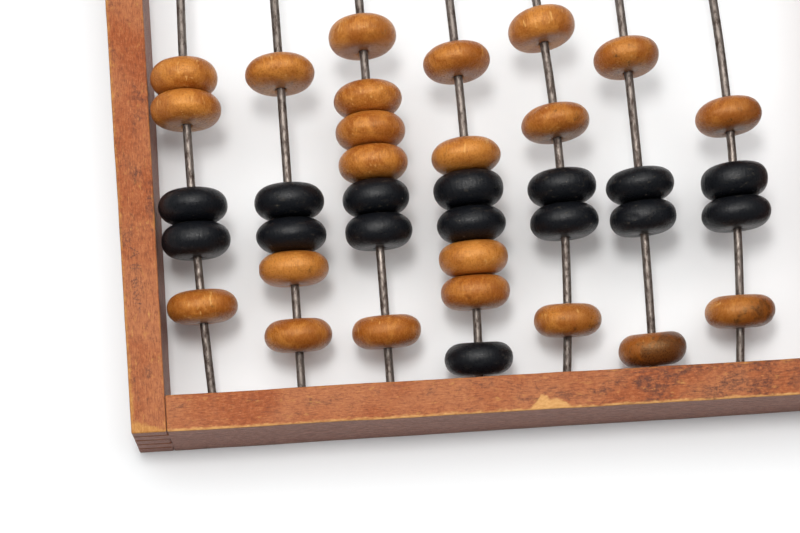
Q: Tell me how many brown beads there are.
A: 22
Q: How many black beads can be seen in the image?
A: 15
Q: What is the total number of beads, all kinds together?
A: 37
